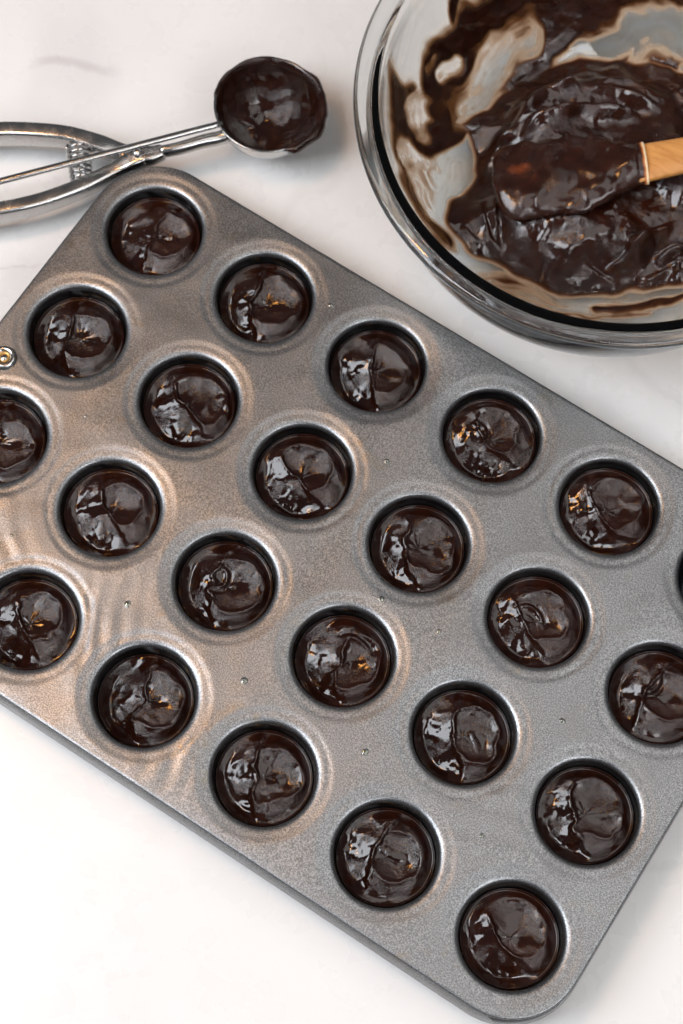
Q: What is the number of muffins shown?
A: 22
